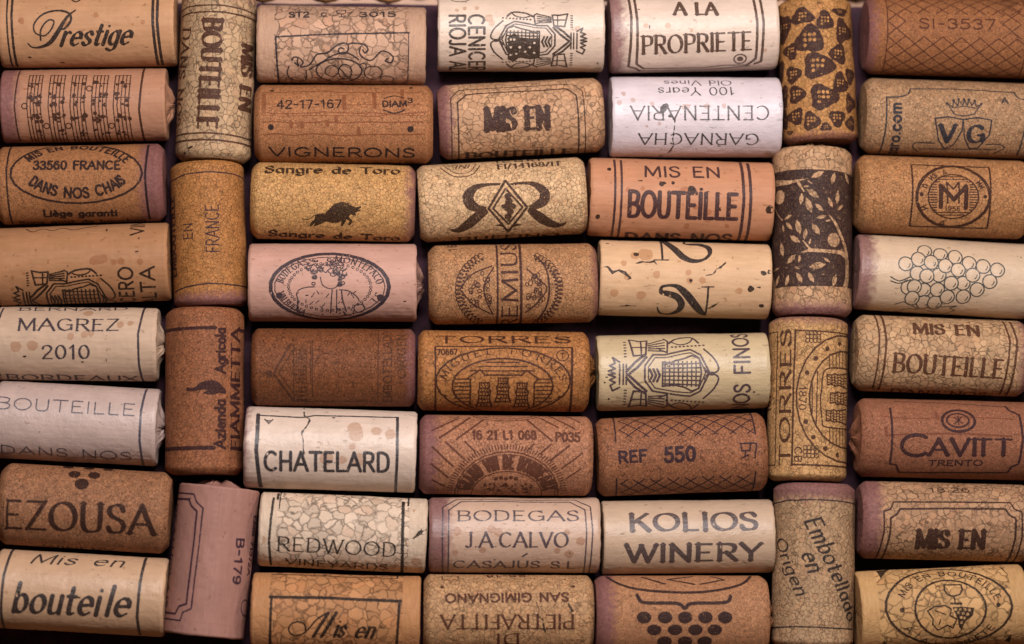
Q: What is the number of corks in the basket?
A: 48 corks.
